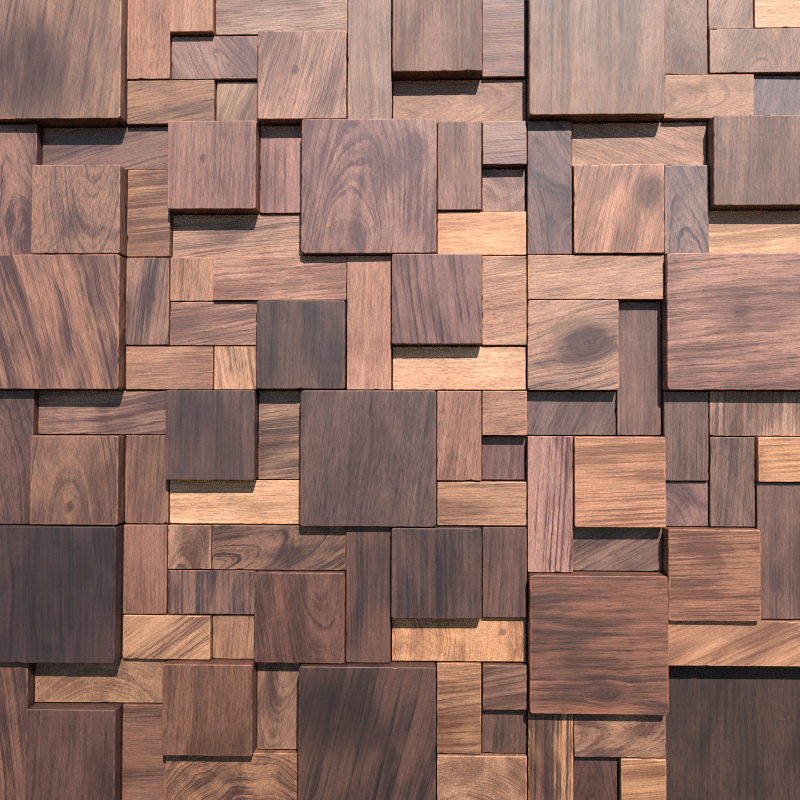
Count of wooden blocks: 106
